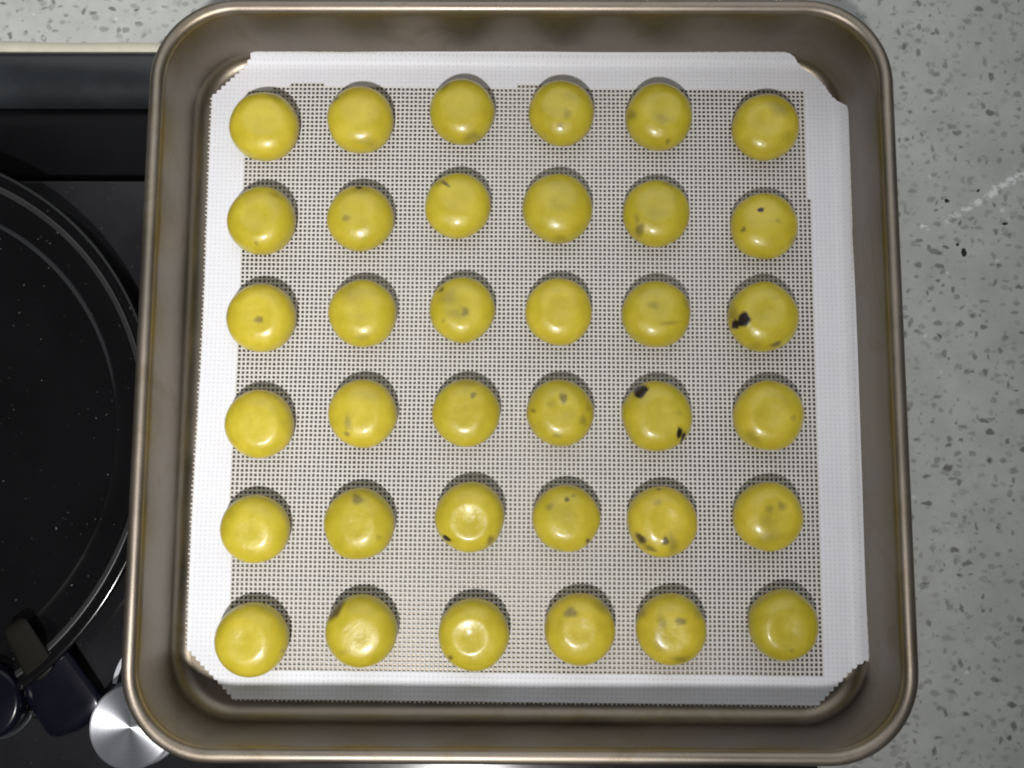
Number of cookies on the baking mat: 36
